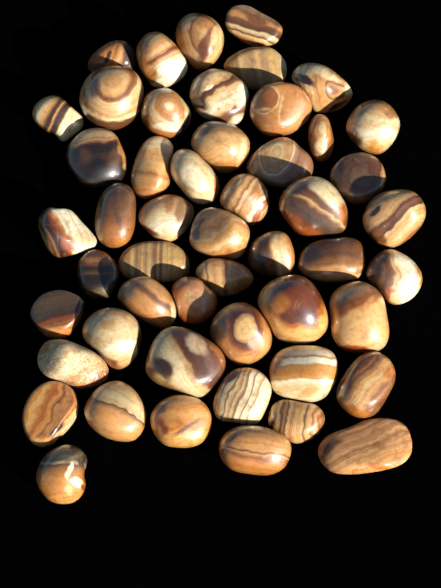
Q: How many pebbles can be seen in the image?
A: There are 51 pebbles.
